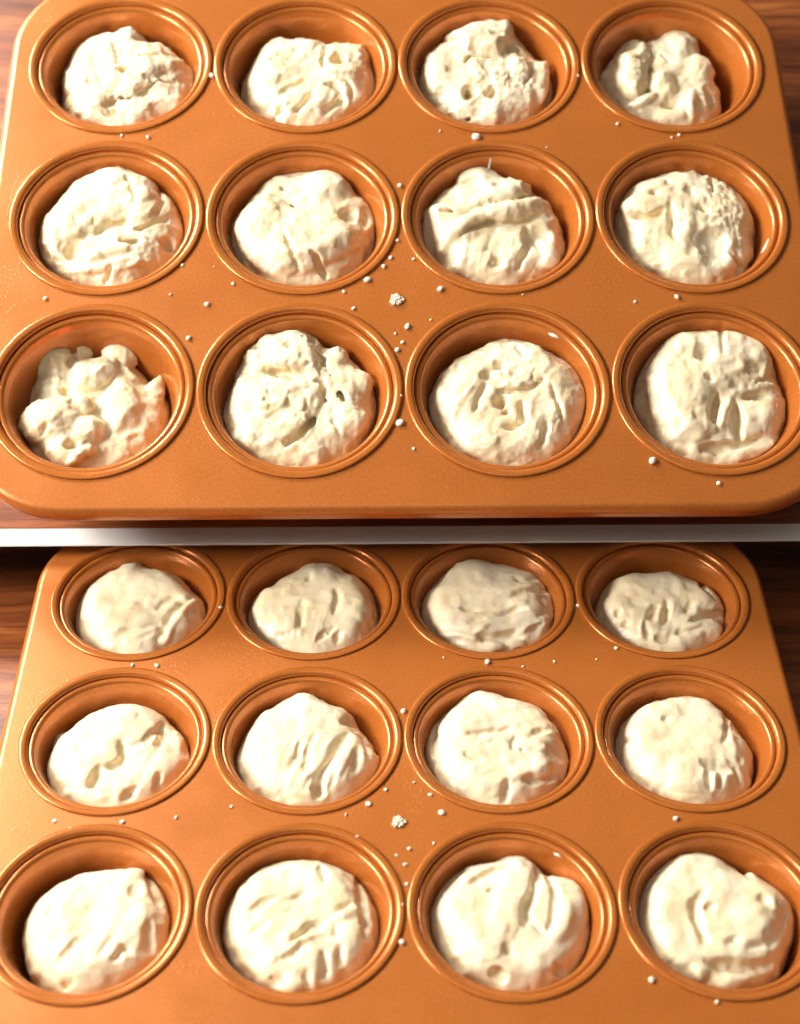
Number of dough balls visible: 24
